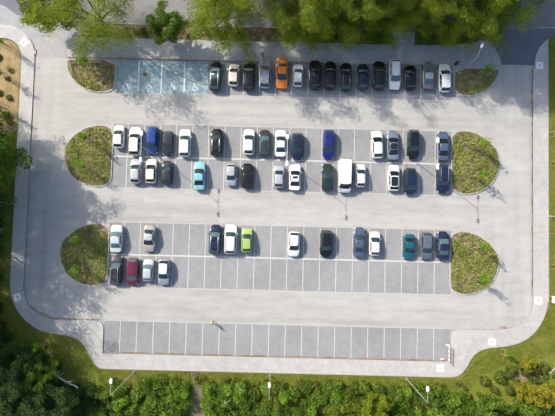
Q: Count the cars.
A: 60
